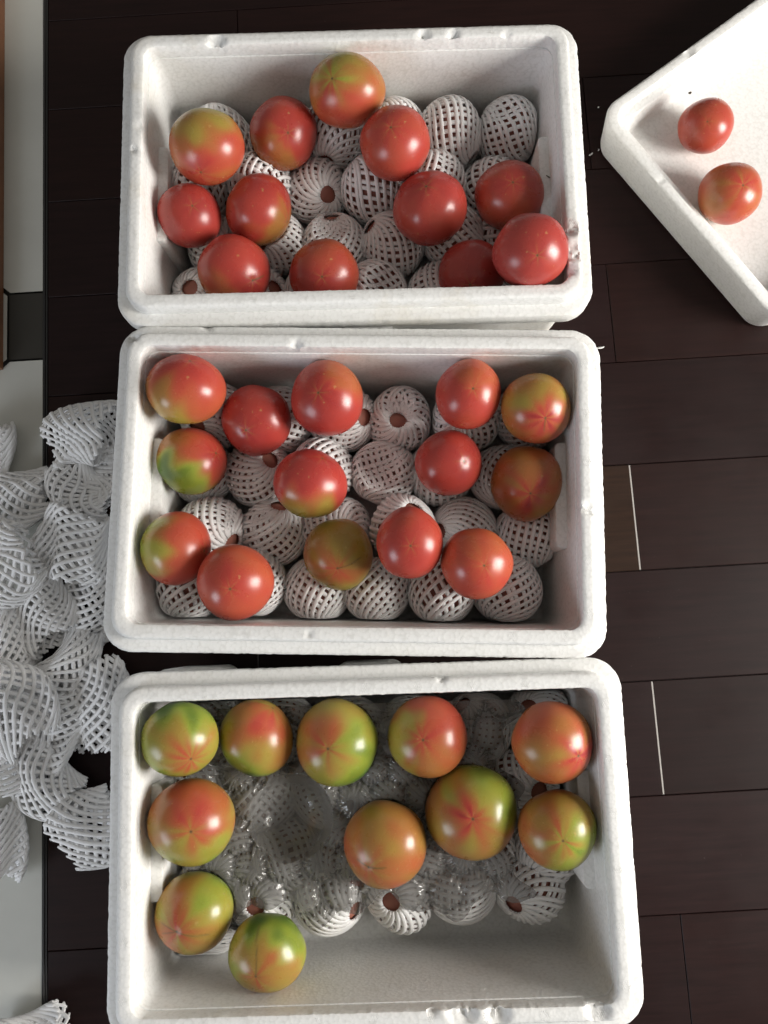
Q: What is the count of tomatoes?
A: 39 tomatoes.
